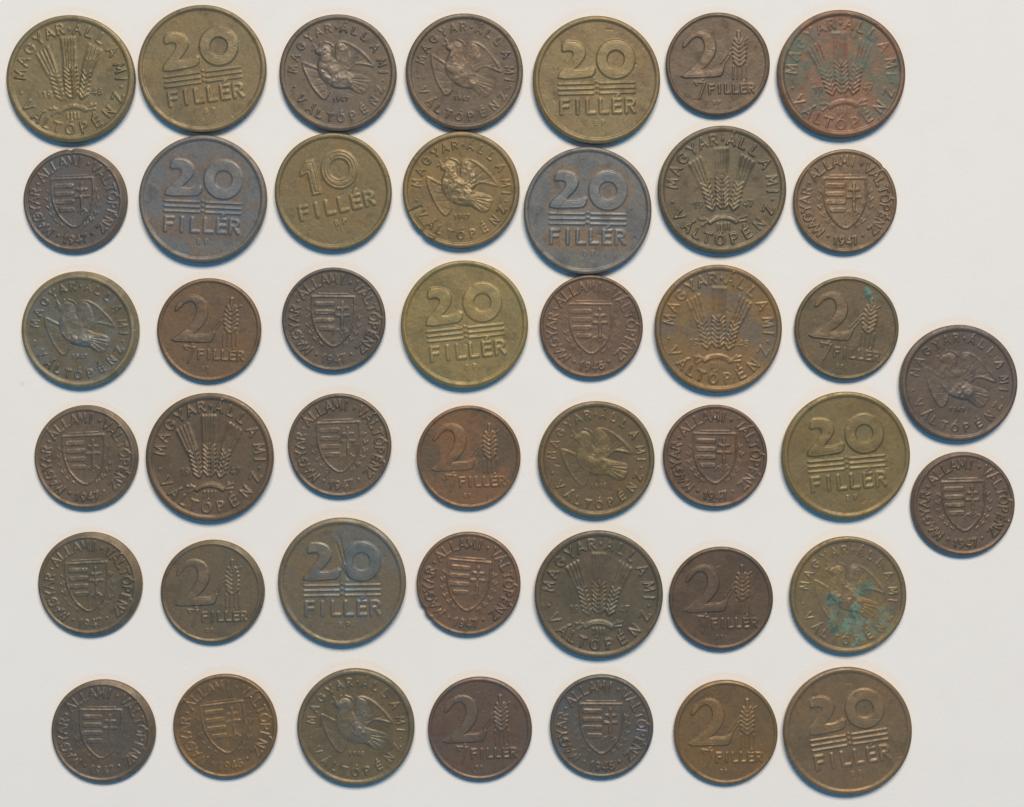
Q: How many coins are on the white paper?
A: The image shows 44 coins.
